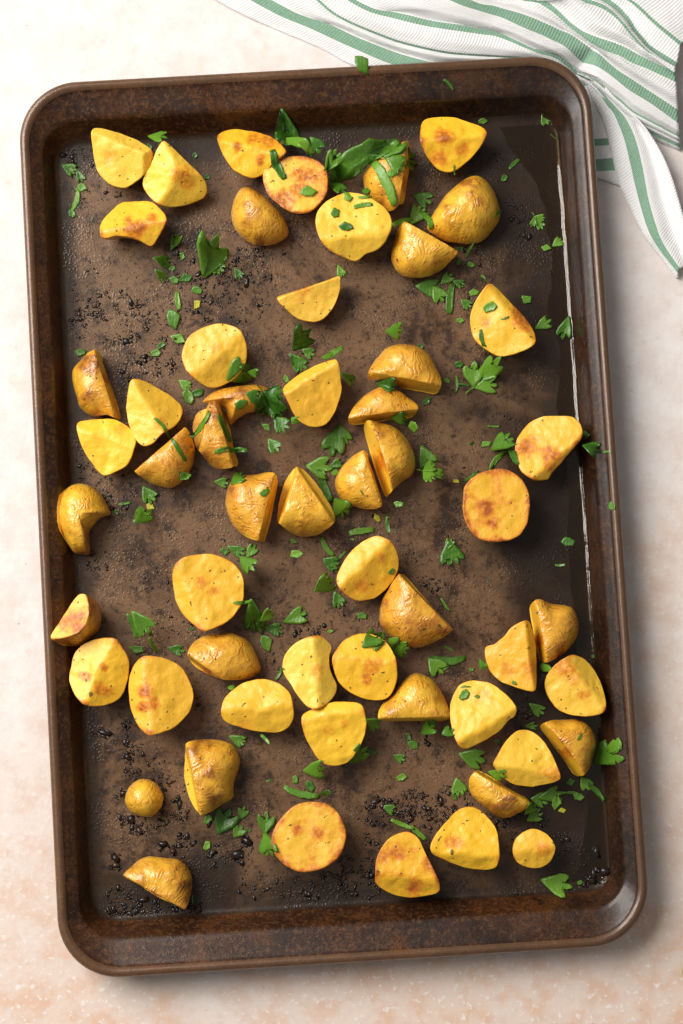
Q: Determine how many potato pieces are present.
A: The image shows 56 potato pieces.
